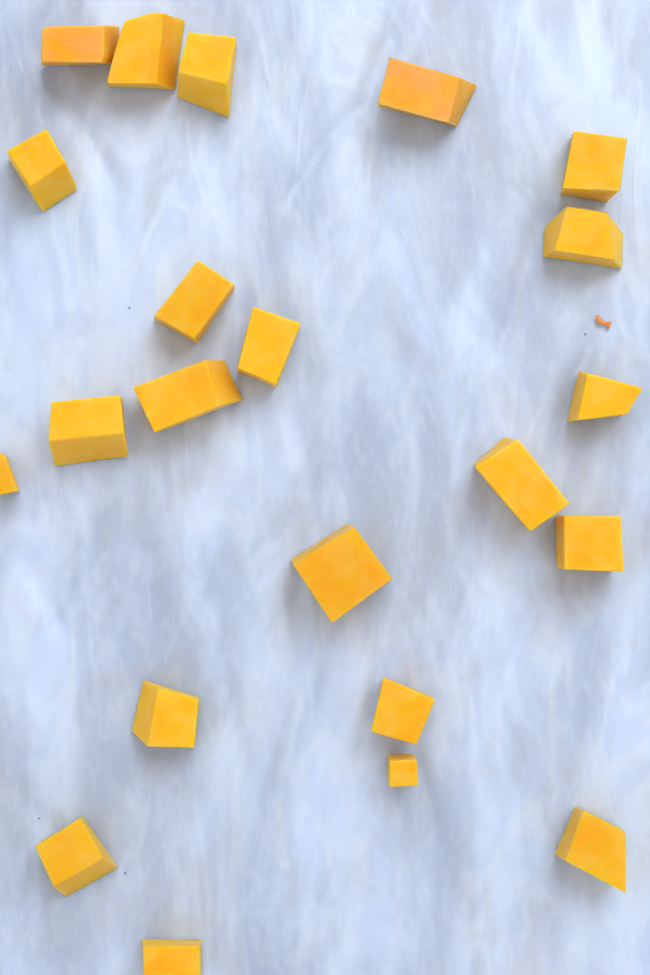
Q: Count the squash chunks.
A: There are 22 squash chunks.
